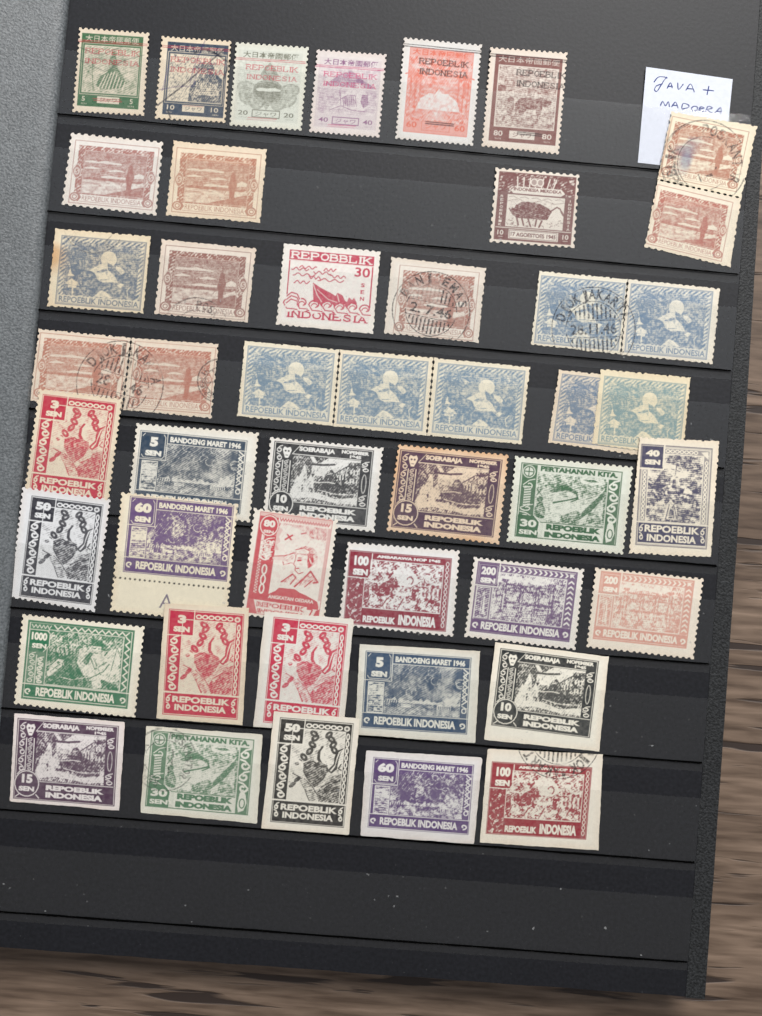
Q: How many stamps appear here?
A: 46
